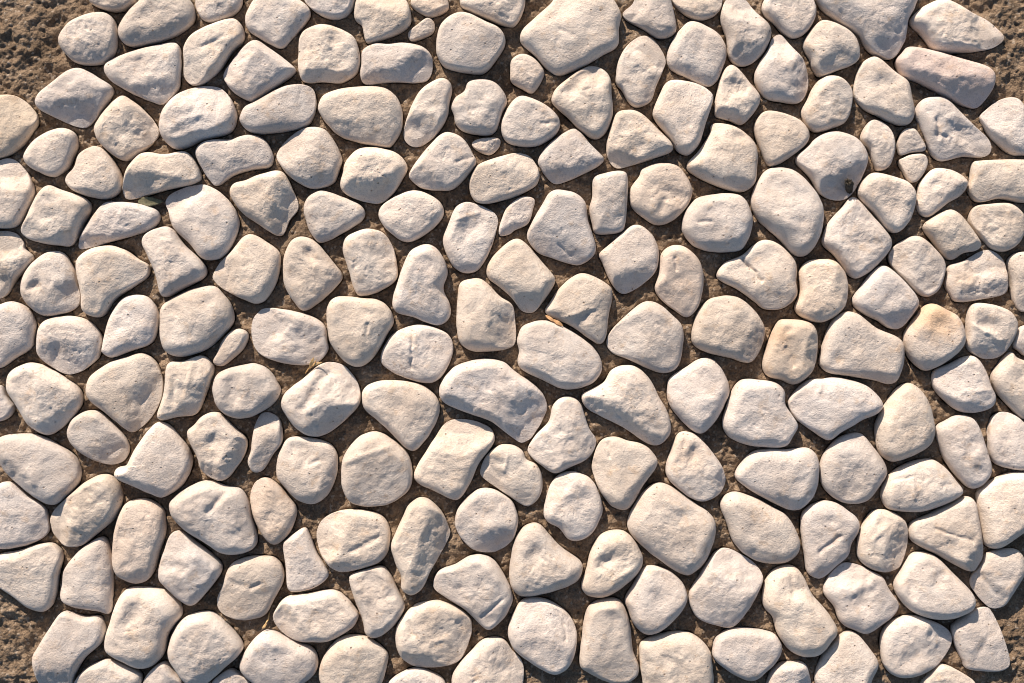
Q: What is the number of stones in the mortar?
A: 200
